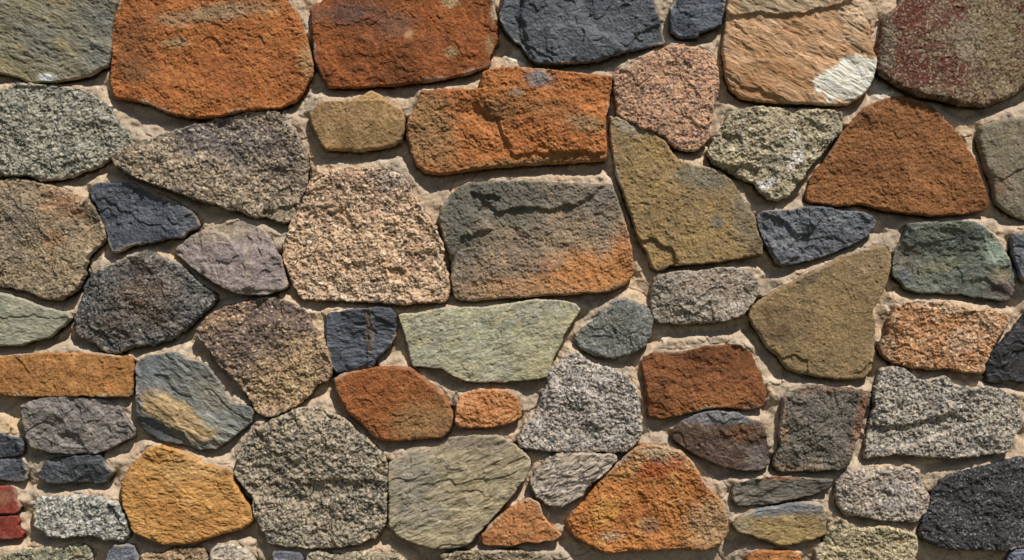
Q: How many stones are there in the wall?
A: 68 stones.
